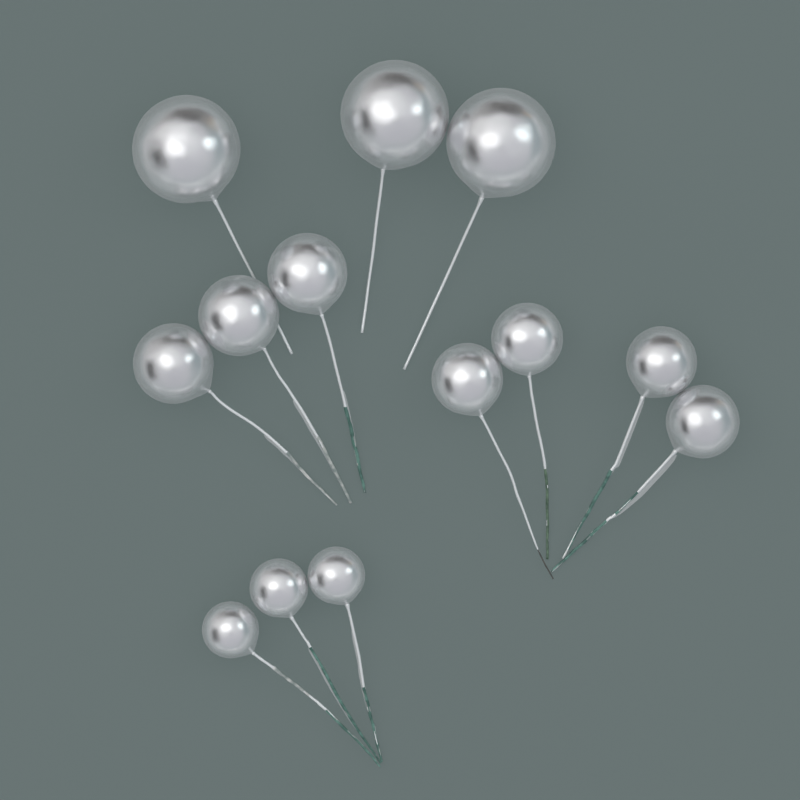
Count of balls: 13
